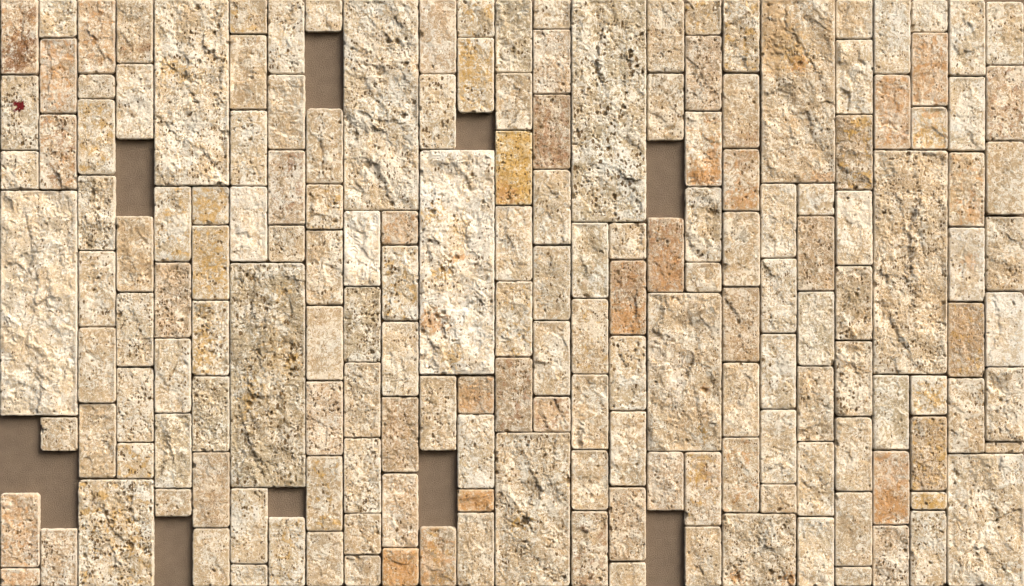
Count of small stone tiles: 162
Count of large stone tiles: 13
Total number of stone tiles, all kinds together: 175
